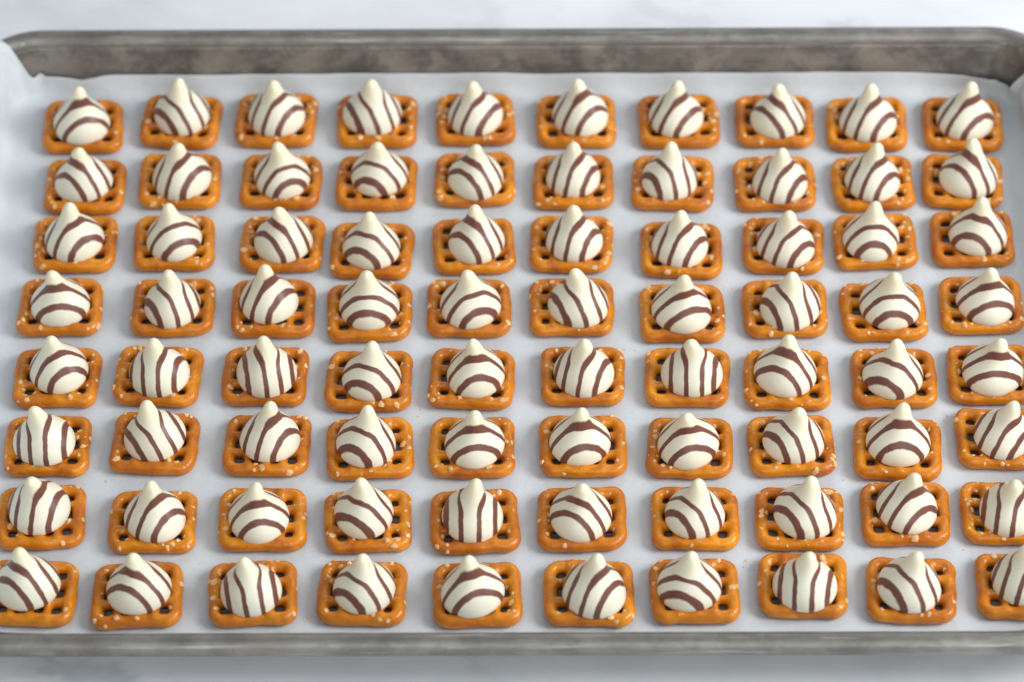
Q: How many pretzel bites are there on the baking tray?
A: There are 80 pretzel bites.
